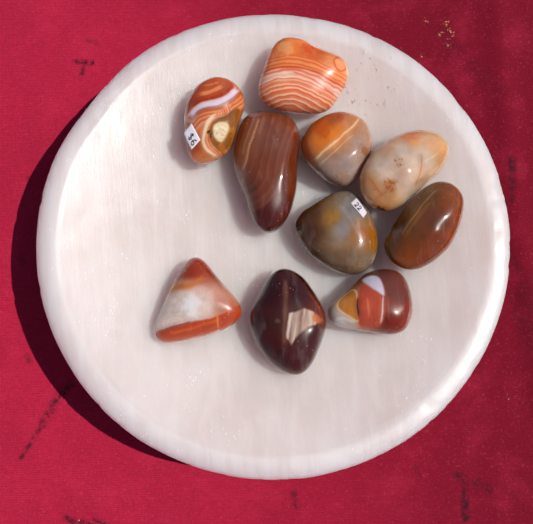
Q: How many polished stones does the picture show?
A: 10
